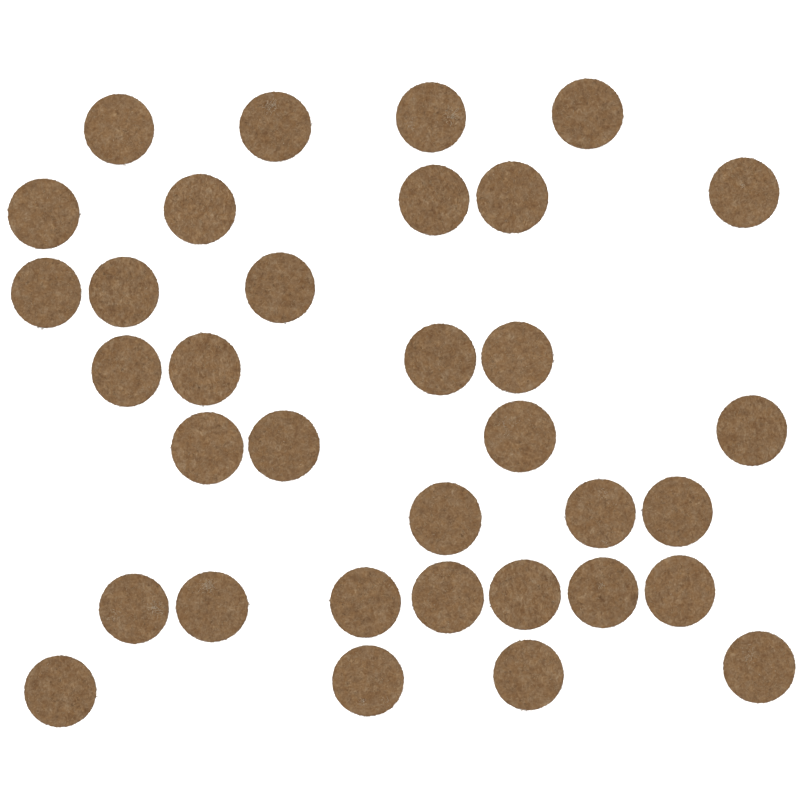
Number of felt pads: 34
